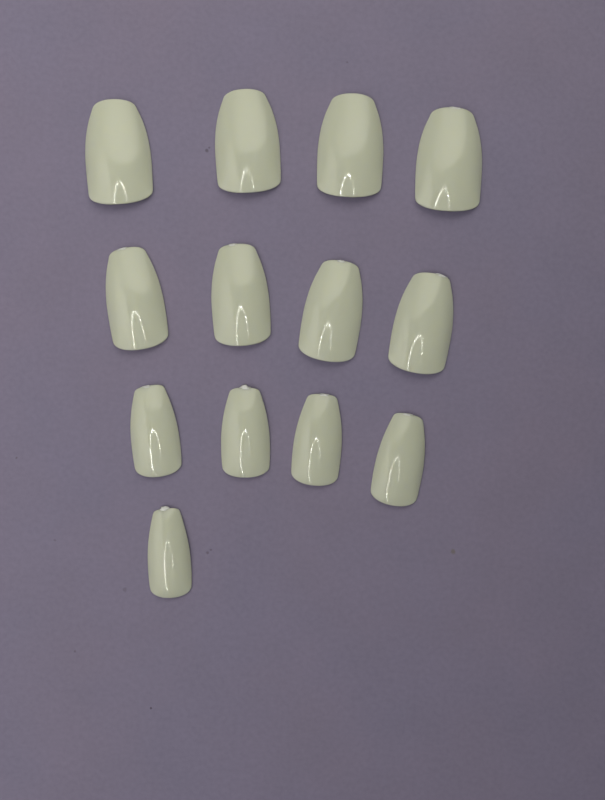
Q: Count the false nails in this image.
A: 13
